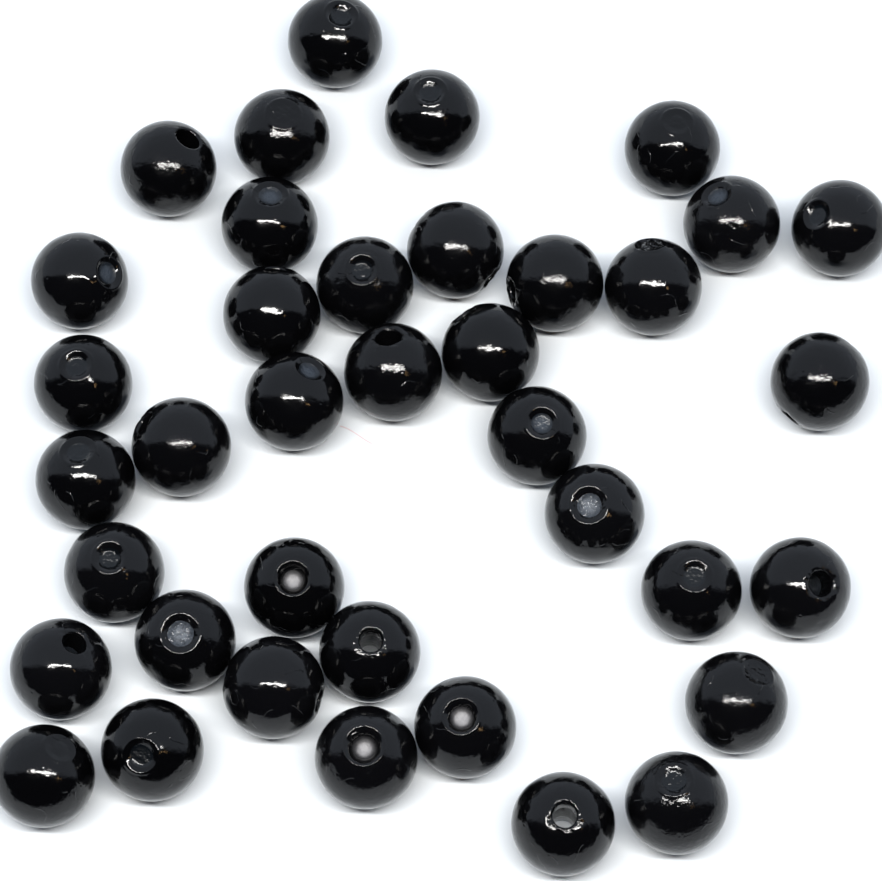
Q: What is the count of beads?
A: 38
